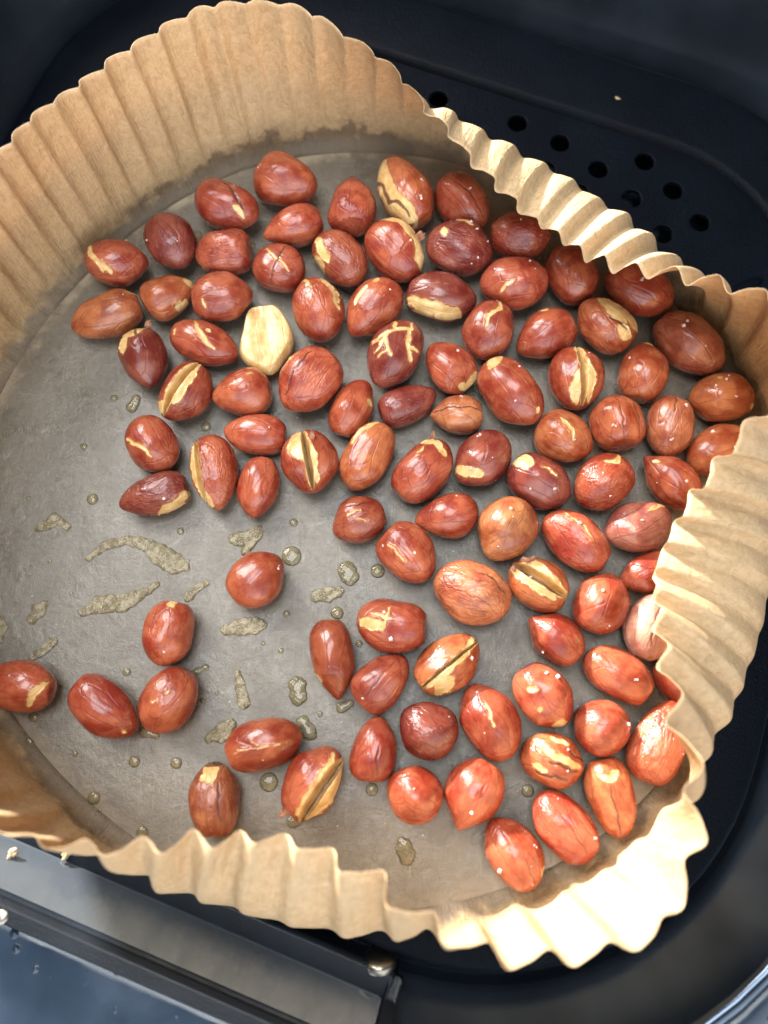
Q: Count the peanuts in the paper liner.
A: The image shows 96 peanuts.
